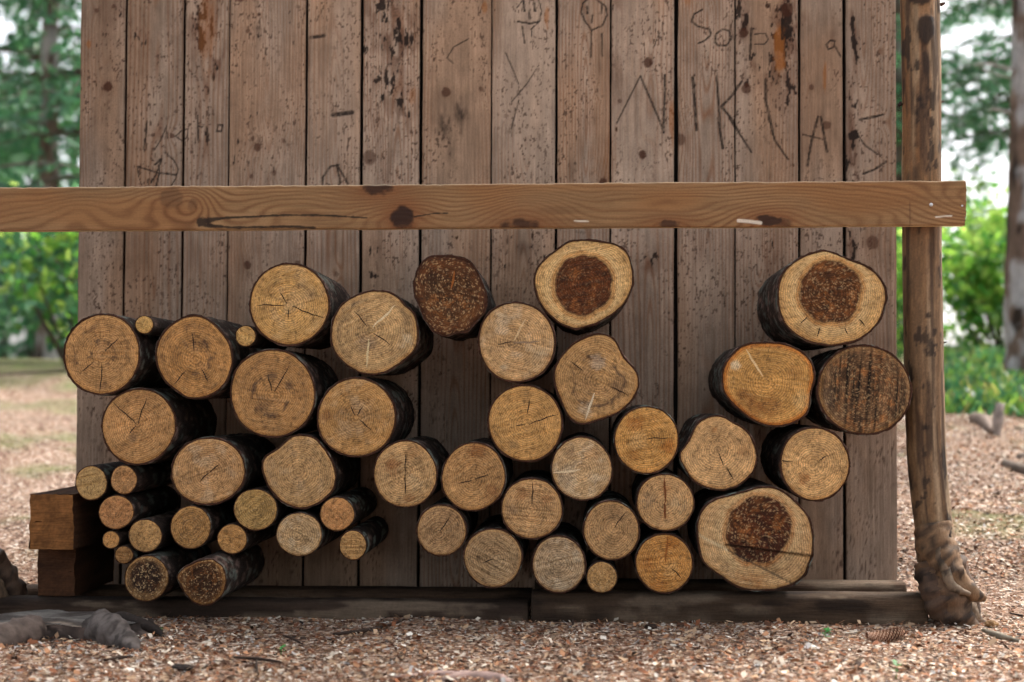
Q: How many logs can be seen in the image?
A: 48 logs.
